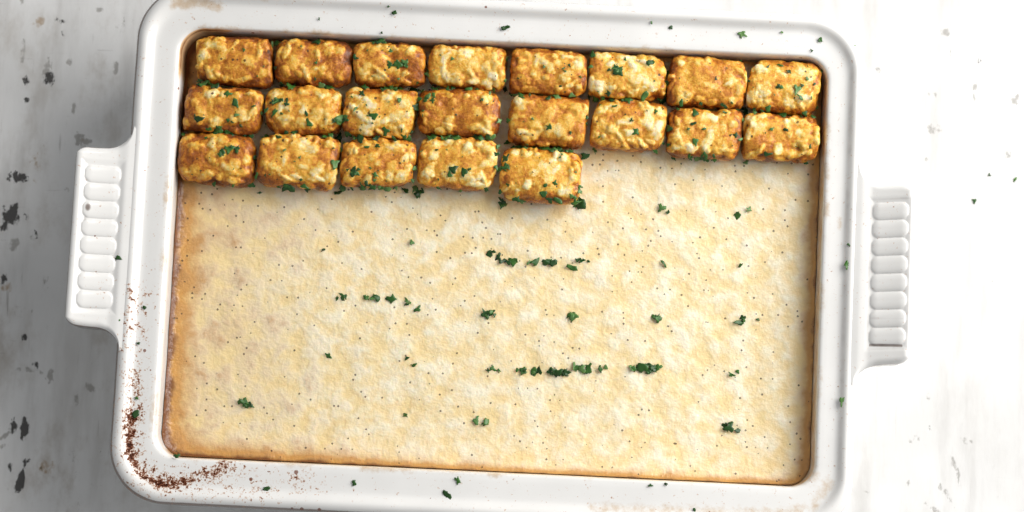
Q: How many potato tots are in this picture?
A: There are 21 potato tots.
